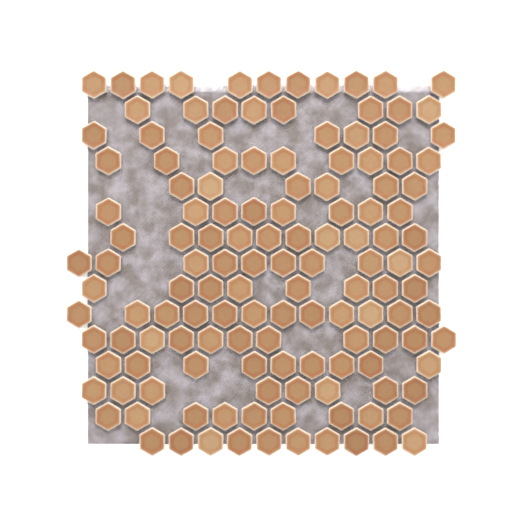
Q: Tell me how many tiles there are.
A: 136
